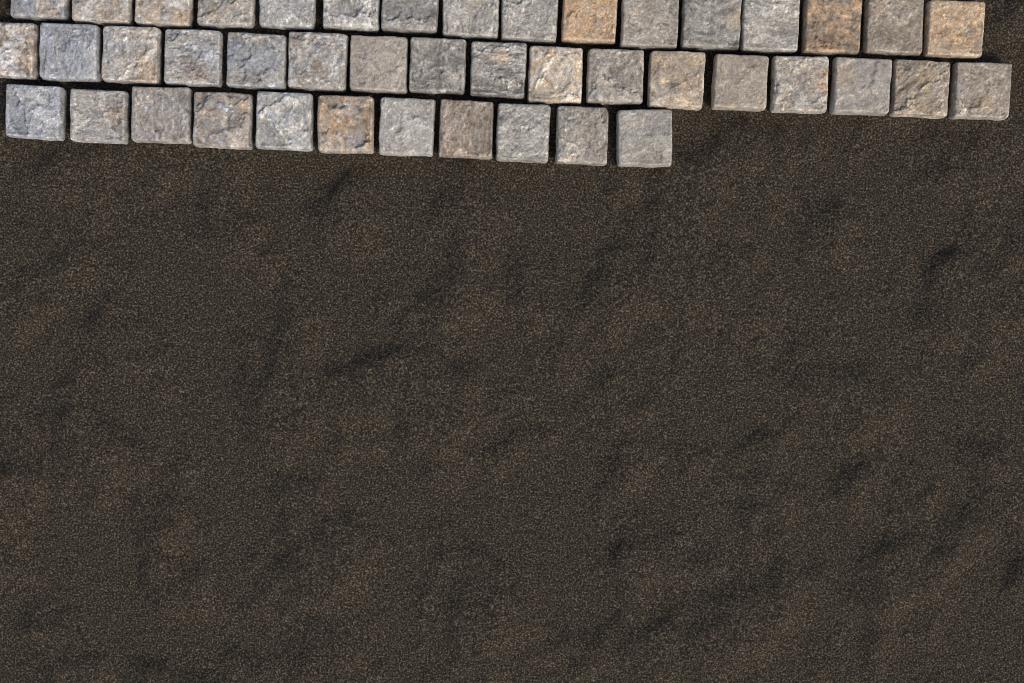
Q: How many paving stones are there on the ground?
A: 44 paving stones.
